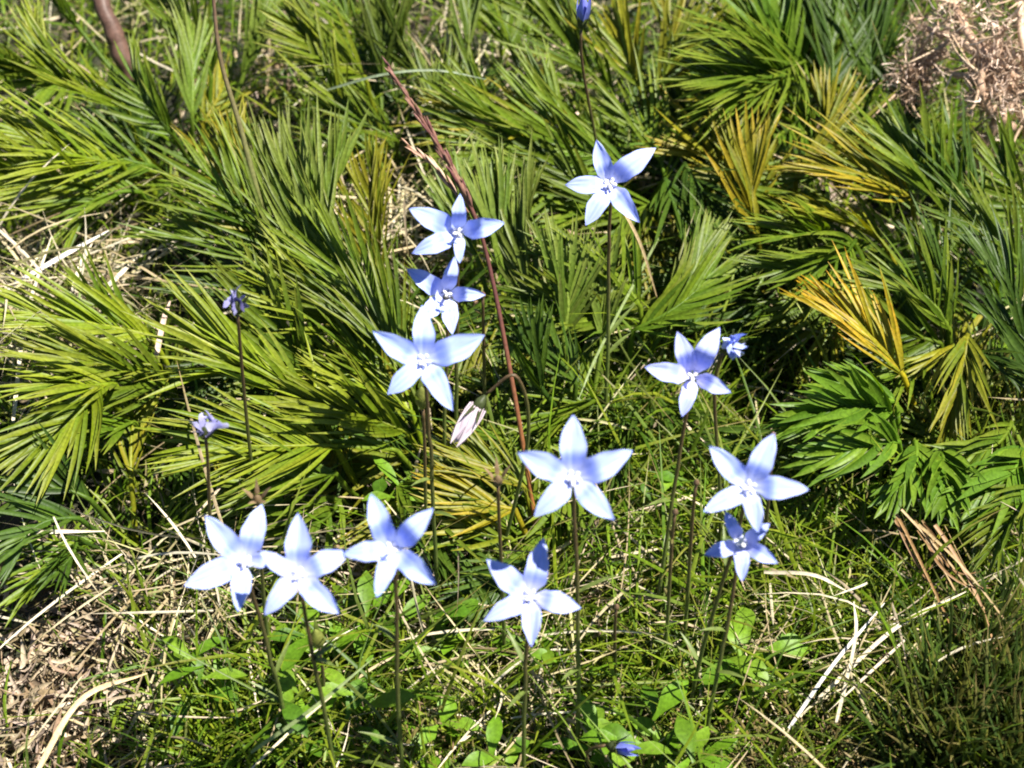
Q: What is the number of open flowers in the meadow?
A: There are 12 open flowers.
